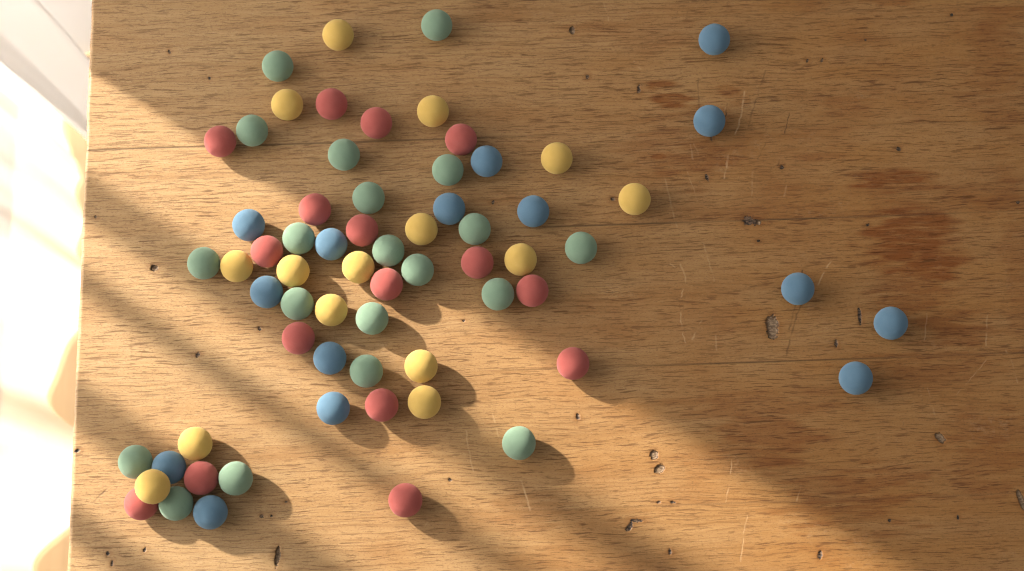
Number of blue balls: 15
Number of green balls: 20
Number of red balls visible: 16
